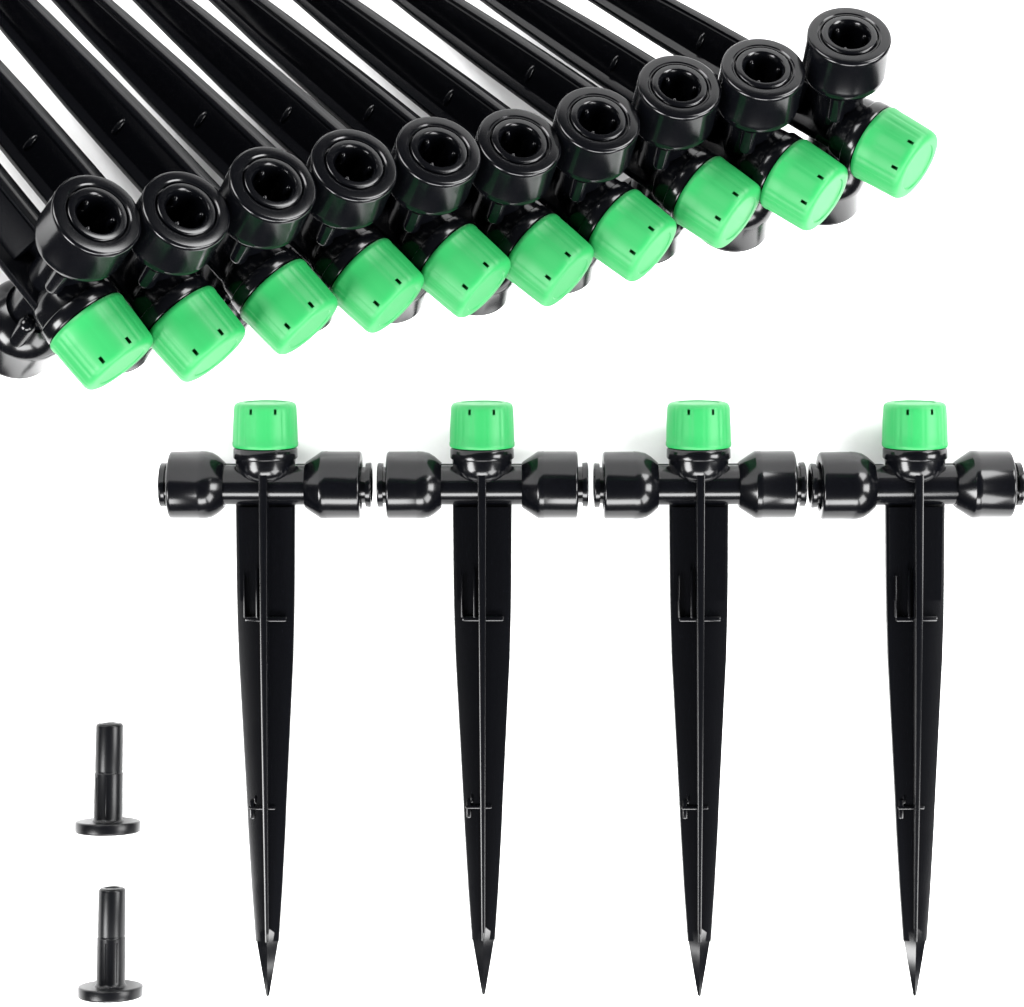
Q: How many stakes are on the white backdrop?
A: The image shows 14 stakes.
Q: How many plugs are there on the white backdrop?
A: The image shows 2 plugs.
